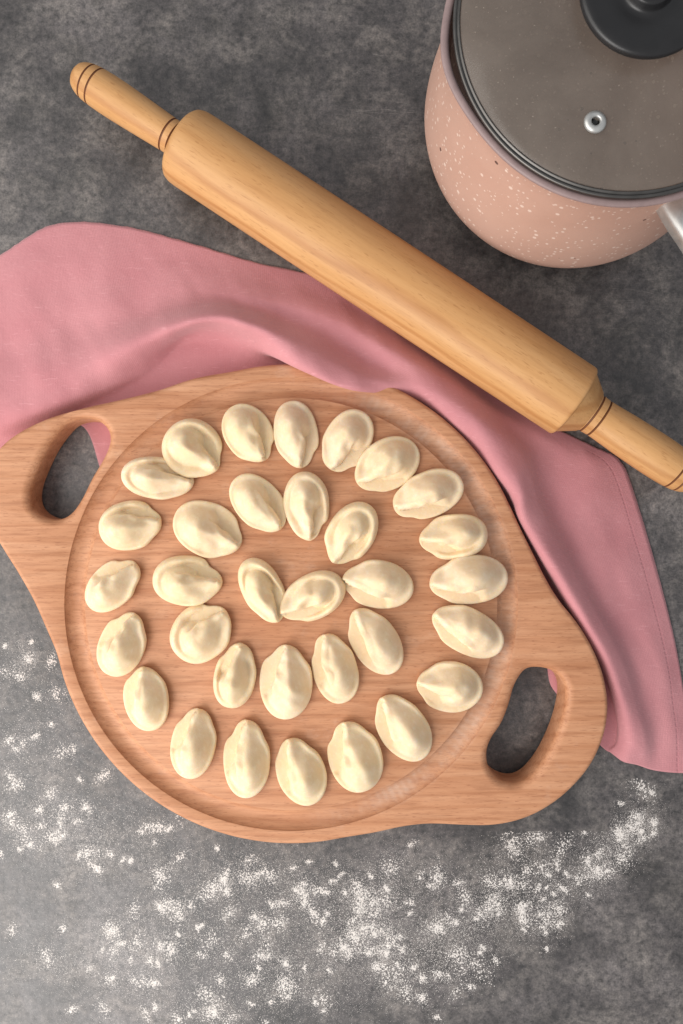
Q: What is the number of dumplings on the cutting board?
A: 33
